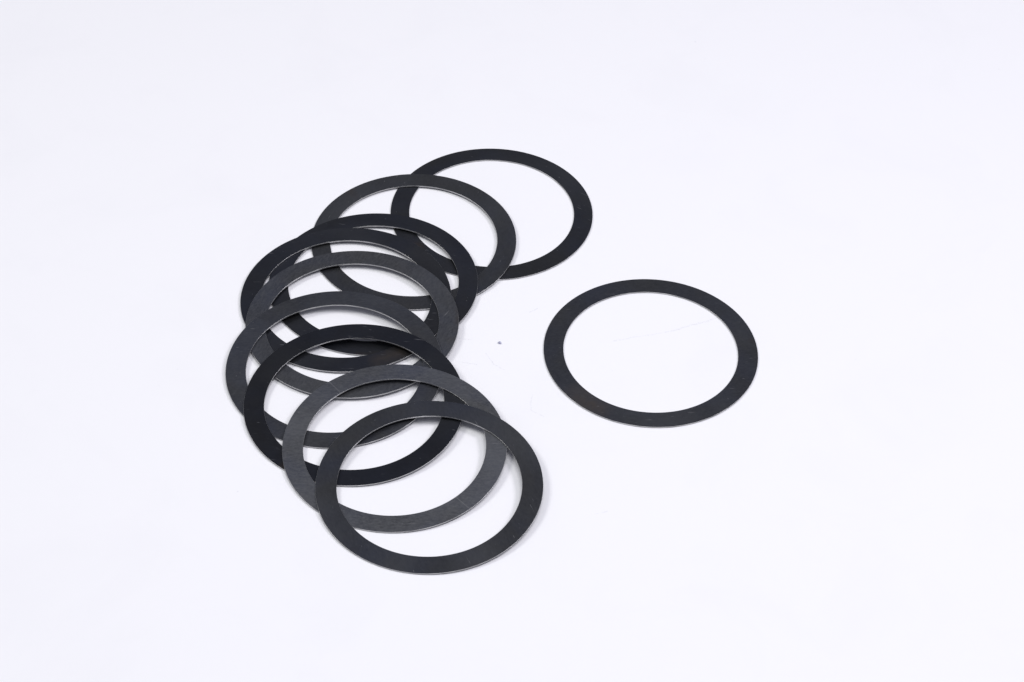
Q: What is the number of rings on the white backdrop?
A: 10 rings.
